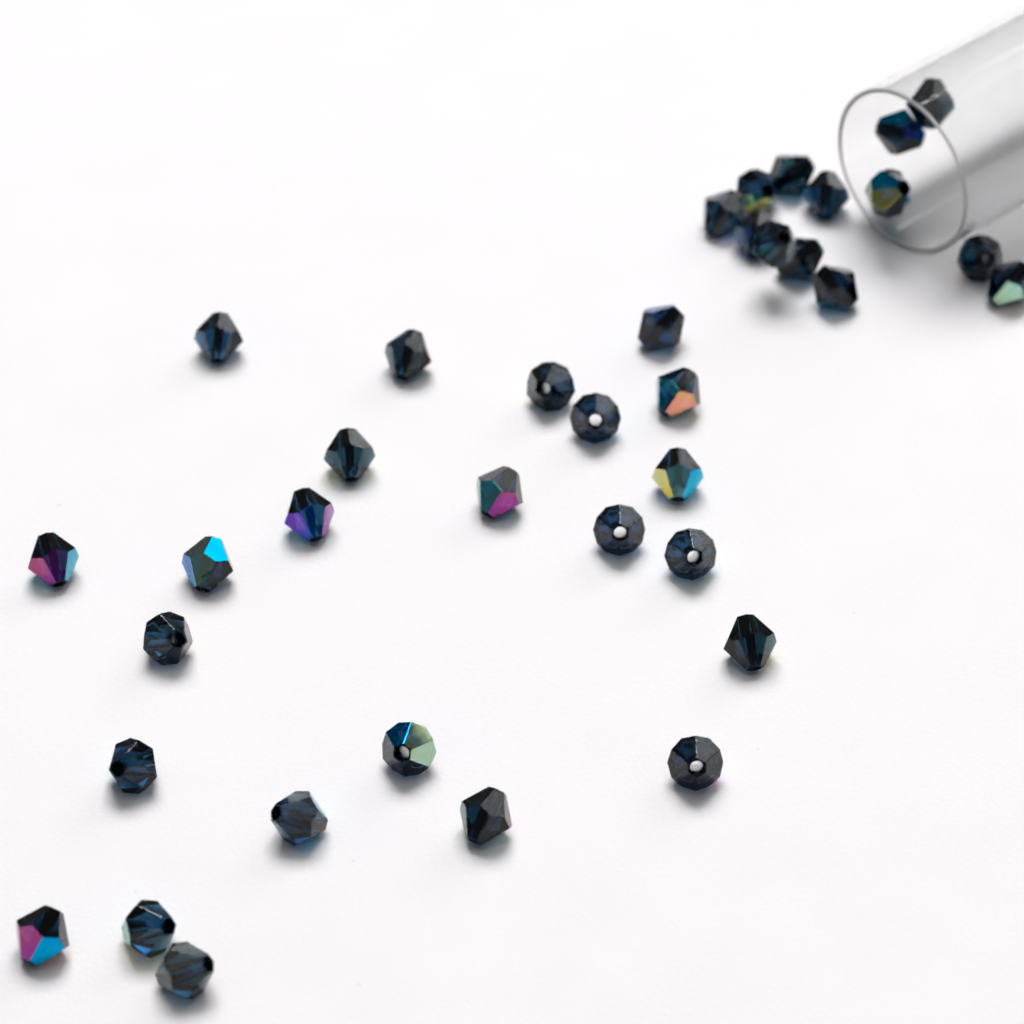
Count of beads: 38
